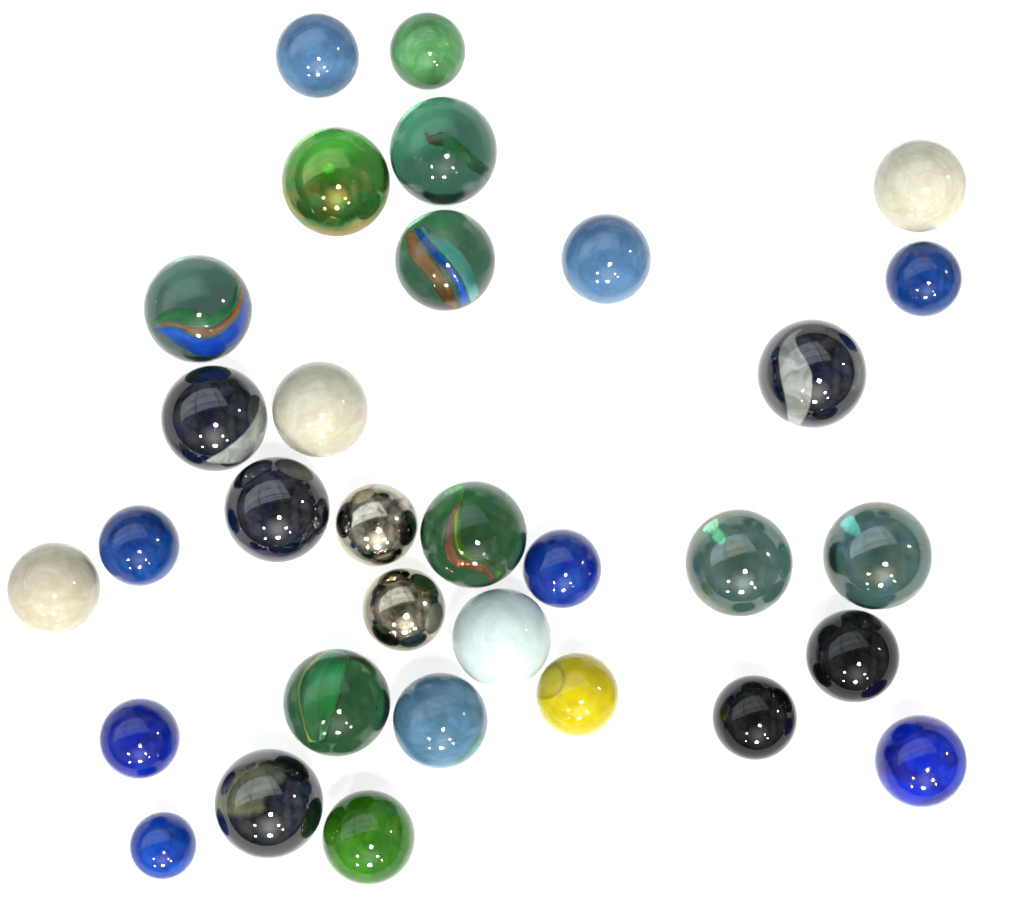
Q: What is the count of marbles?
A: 32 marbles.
